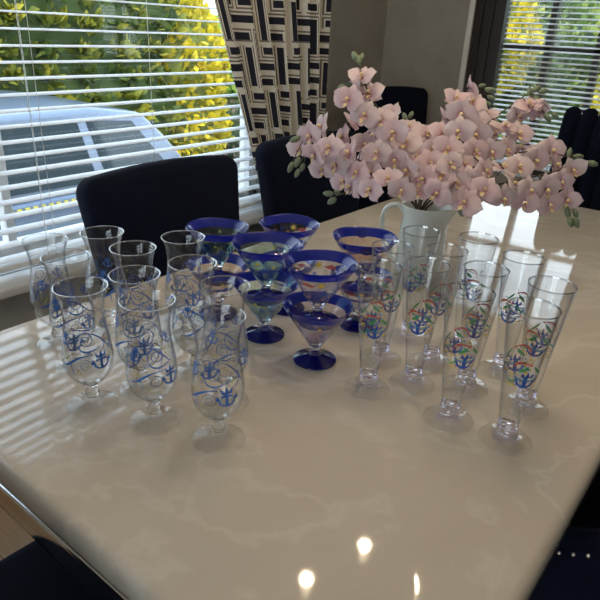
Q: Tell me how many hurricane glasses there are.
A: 11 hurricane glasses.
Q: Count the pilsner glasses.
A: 11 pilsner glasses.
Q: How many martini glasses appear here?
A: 10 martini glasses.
